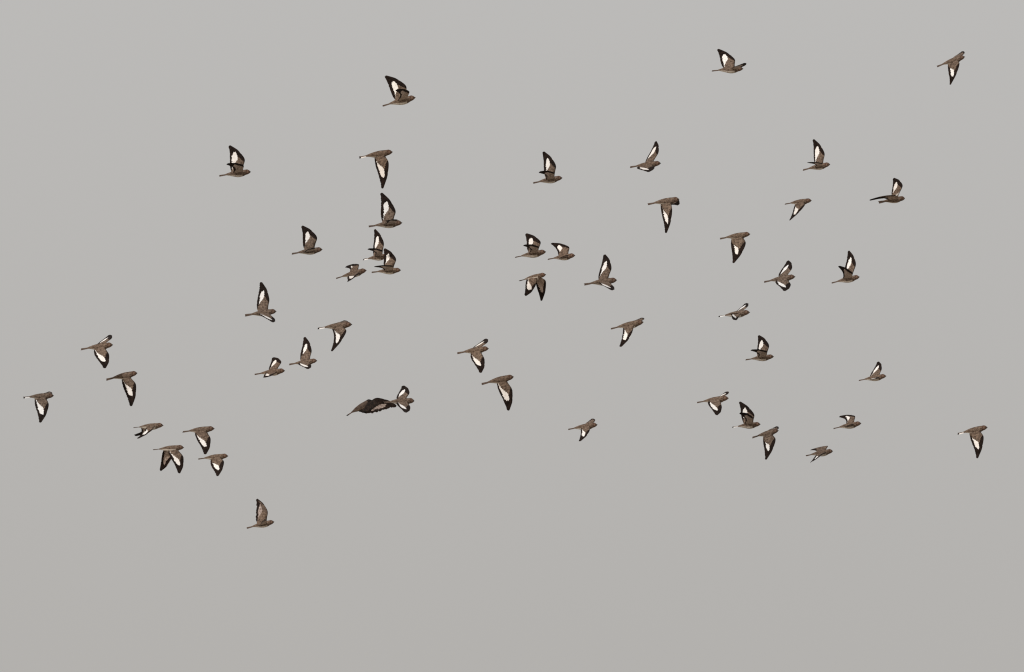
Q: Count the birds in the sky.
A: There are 50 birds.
